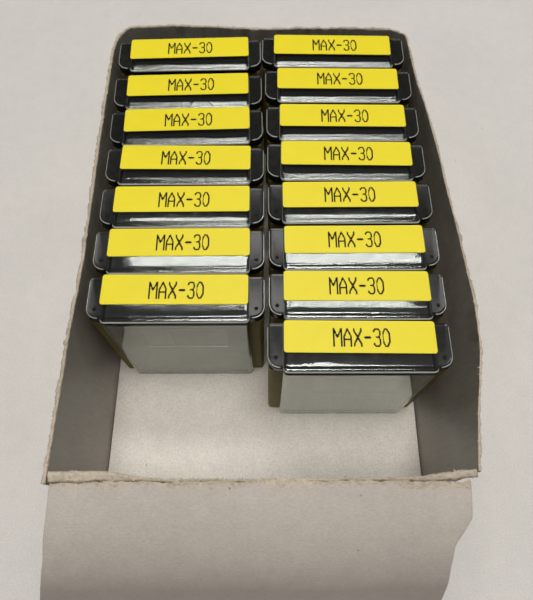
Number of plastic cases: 15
